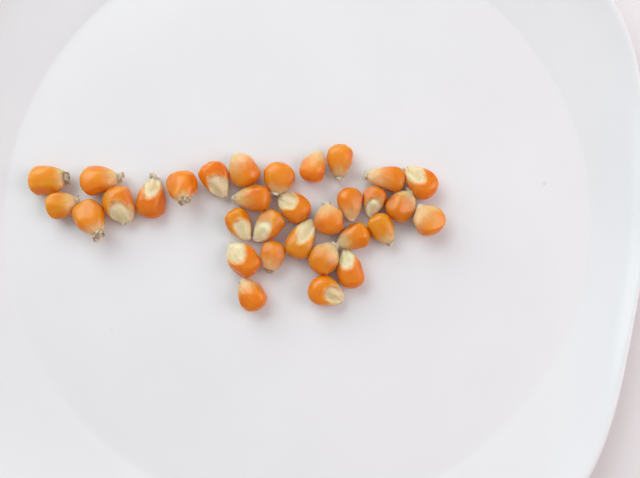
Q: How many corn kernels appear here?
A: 32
